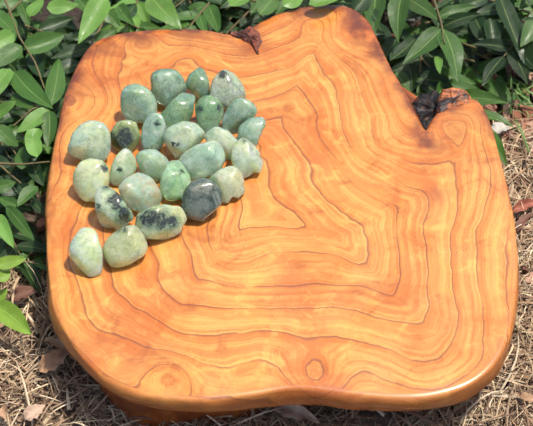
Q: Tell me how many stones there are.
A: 26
